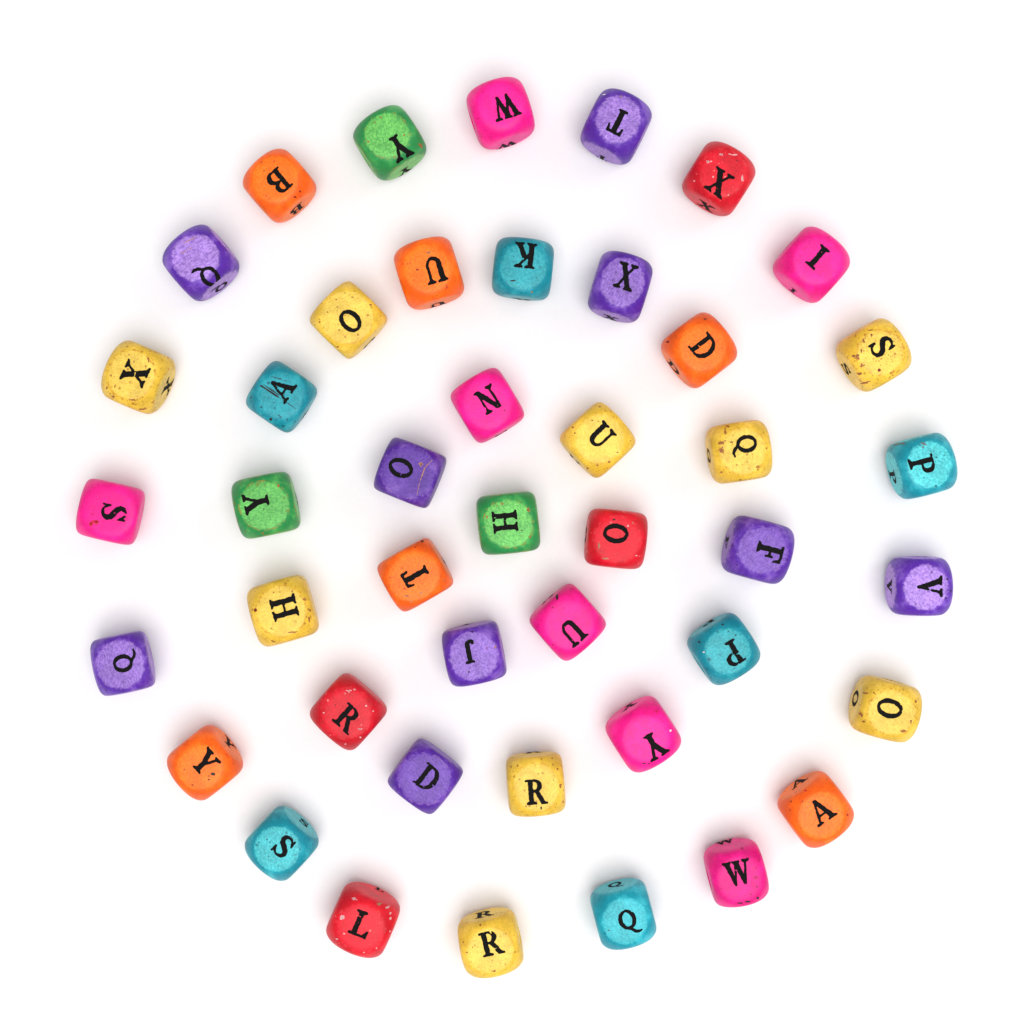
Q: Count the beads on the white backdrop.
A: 44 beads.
